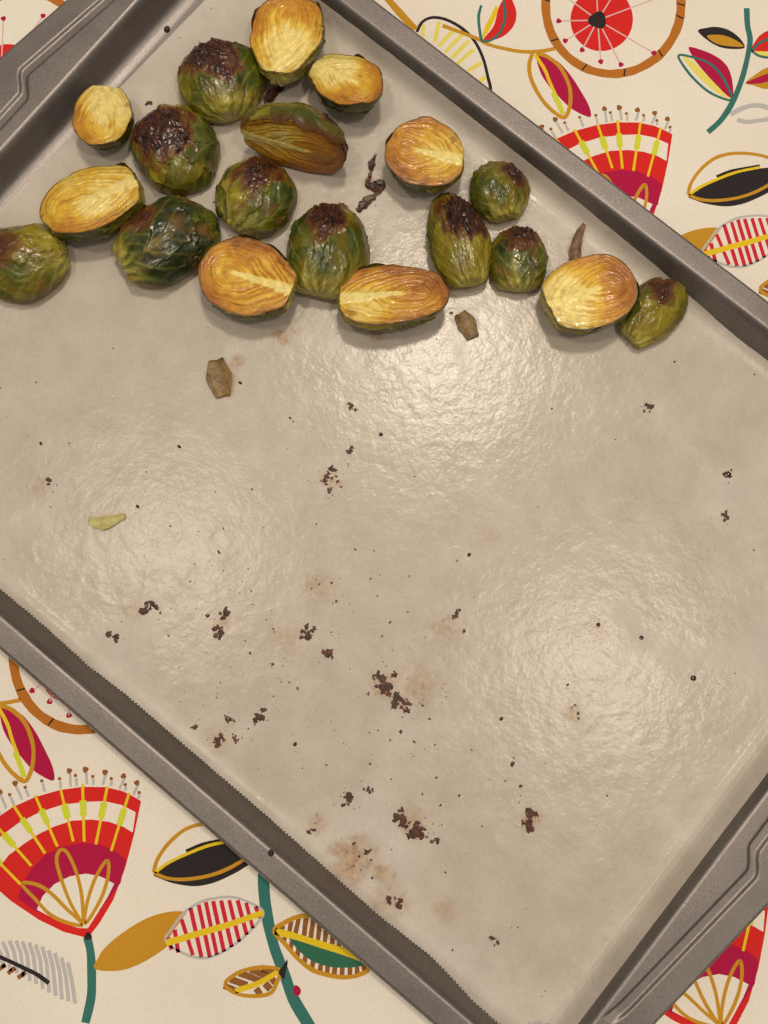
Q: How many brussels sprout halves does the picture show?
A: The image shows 19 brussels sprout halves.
